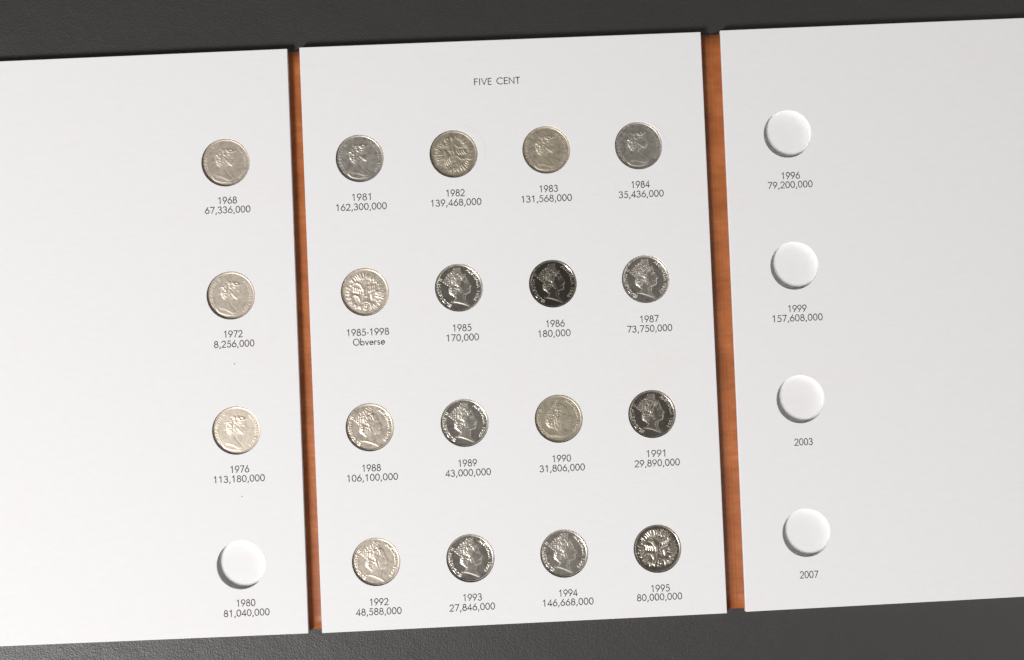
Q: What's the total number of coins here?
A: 19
